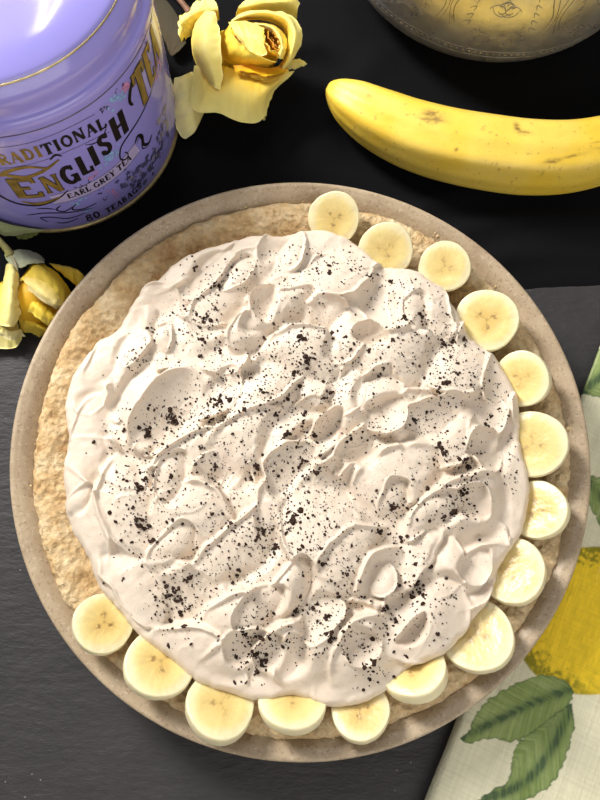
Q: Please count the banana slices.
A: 15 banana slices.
